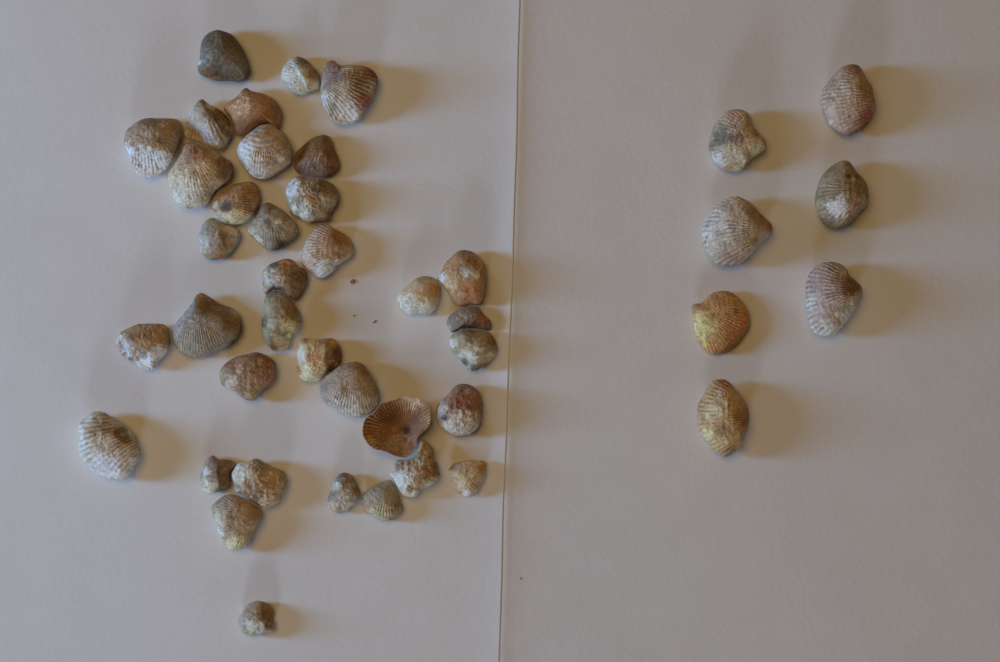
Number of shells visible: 43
